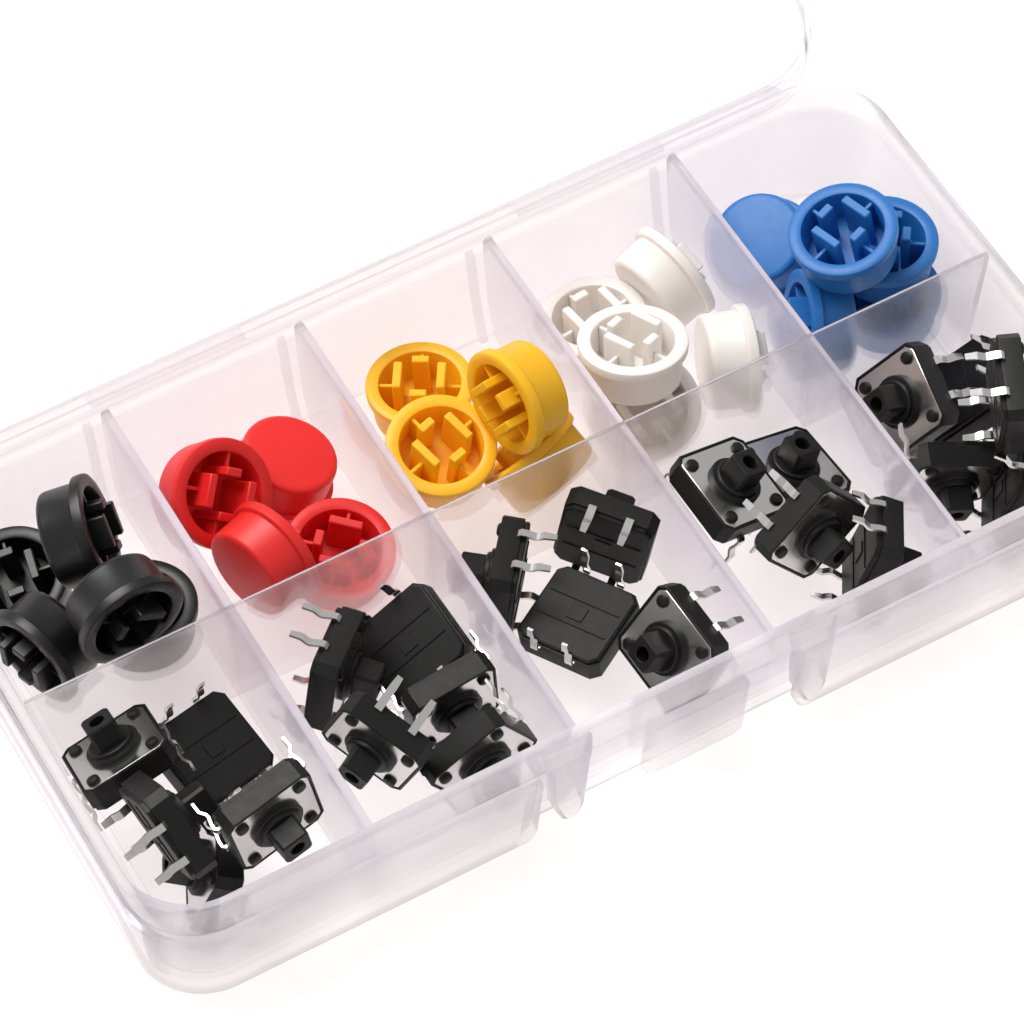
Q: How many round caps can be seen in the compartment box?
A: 23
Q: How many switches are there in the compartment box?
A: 23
